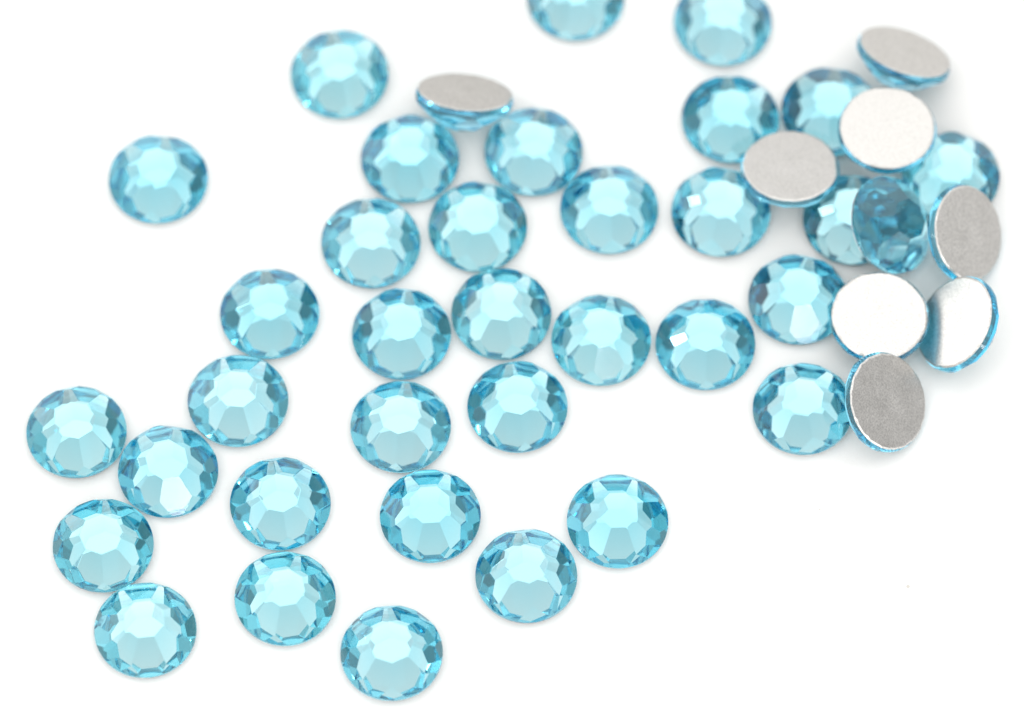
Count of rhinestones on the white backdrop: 43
